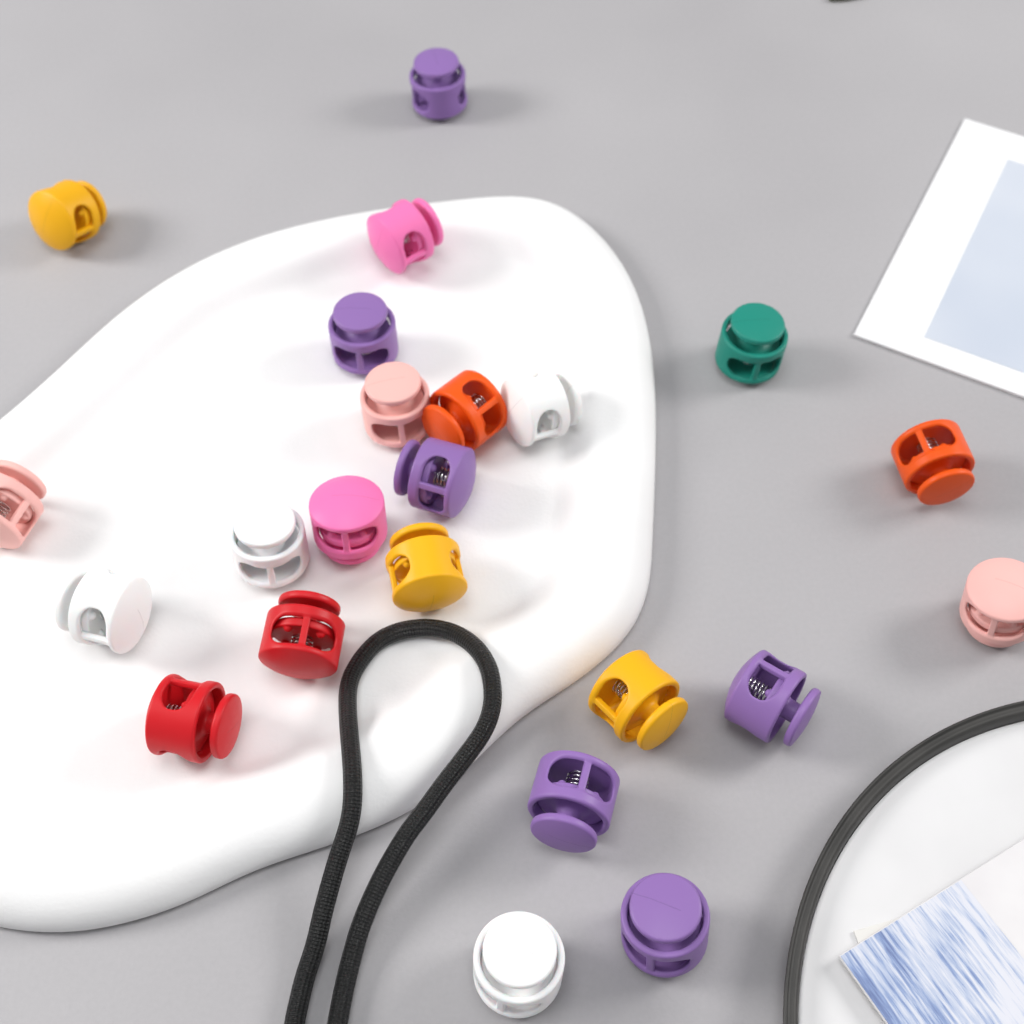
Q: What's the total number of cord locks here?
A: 23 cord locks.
